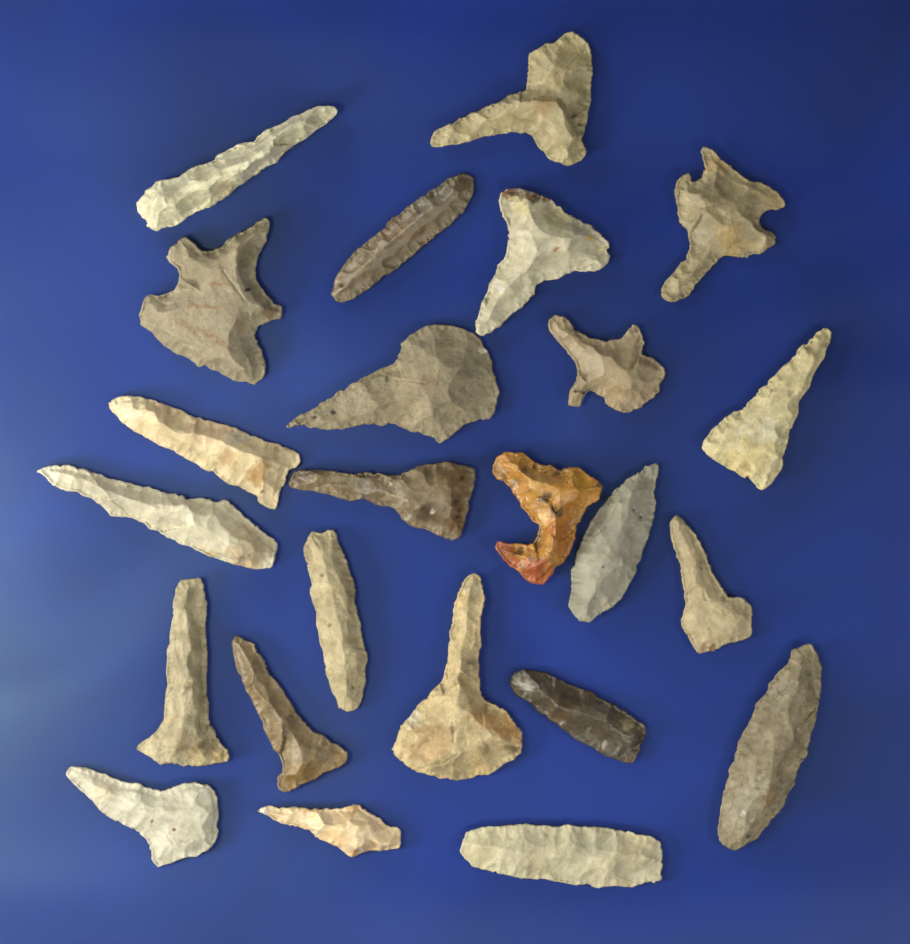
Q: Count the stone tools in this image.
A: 24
